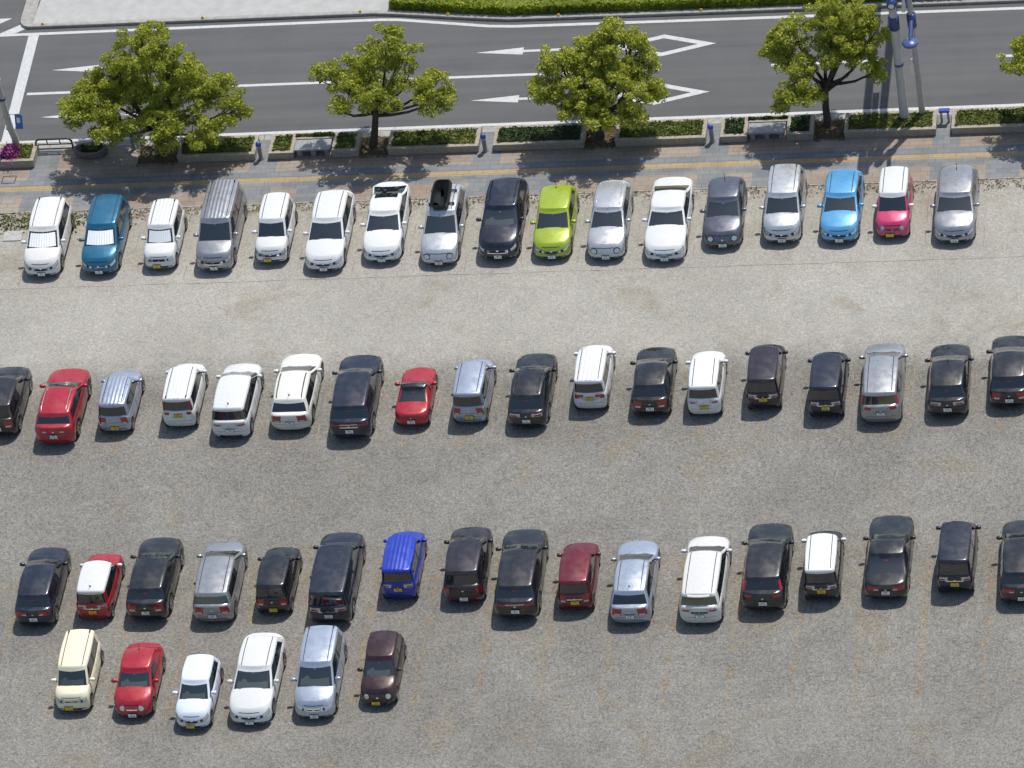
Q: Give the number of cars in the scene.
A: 58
